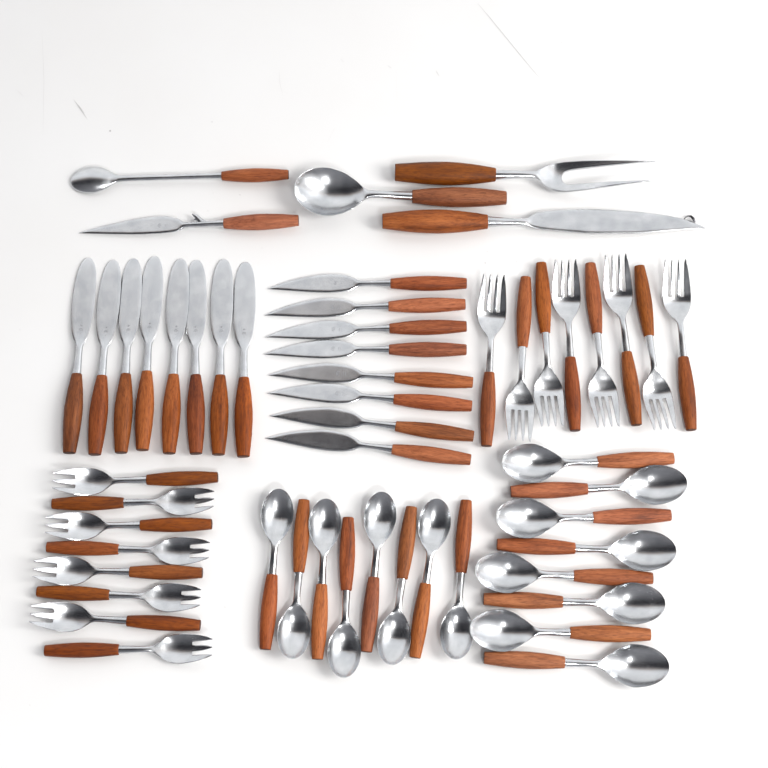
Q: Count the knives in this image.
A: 18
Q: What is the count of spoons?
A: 18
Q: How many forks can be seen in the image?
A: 17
